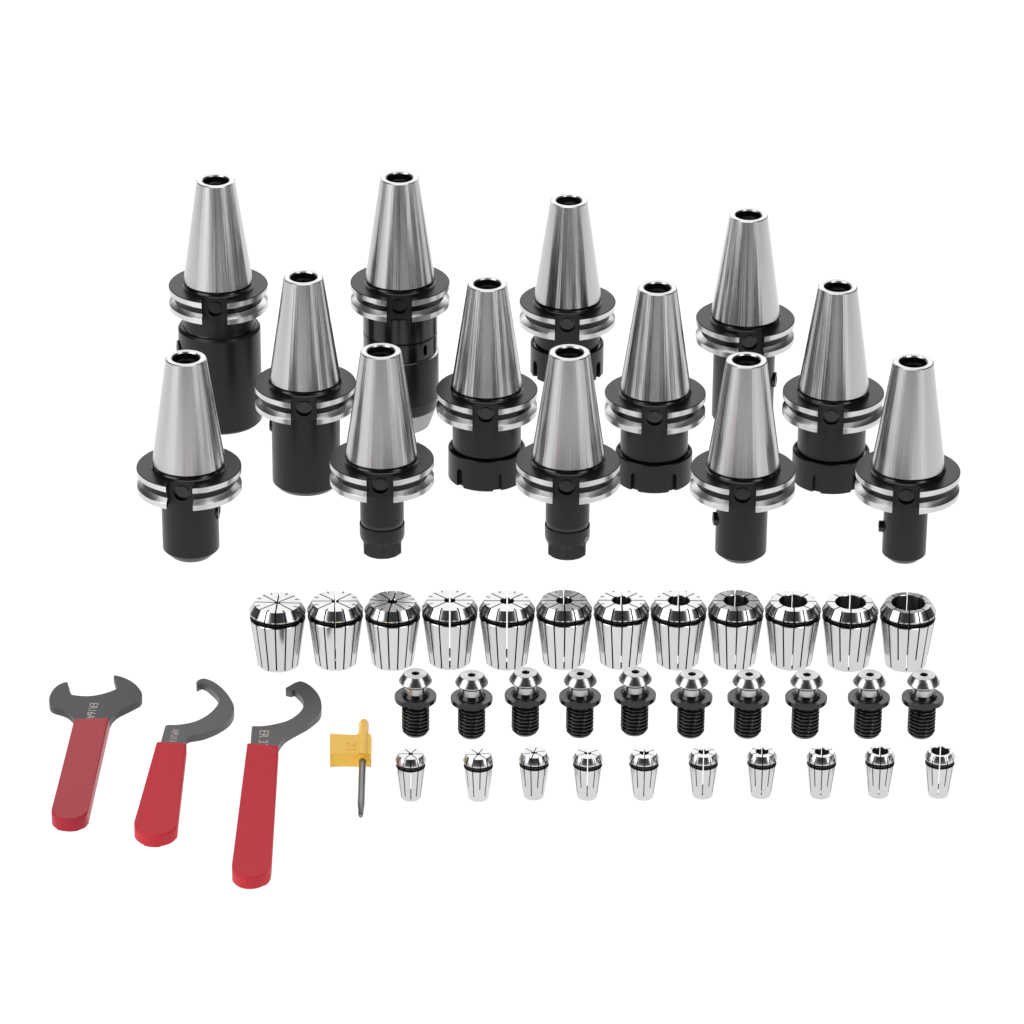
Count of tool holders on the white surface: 13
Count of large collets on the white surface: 12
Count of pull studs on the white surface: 10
